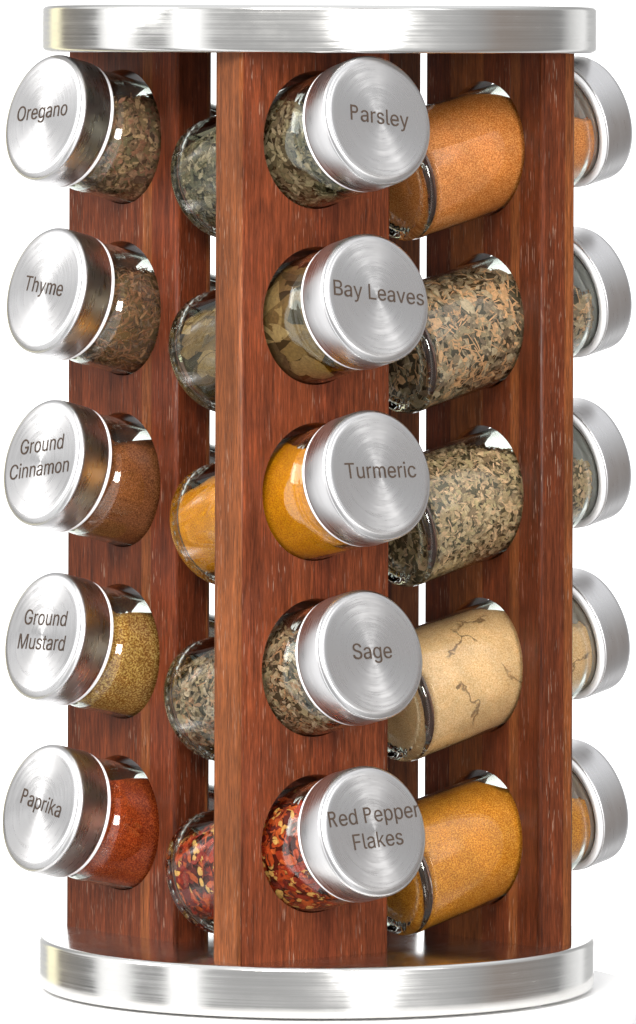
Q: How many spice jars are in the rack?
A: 15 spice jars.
